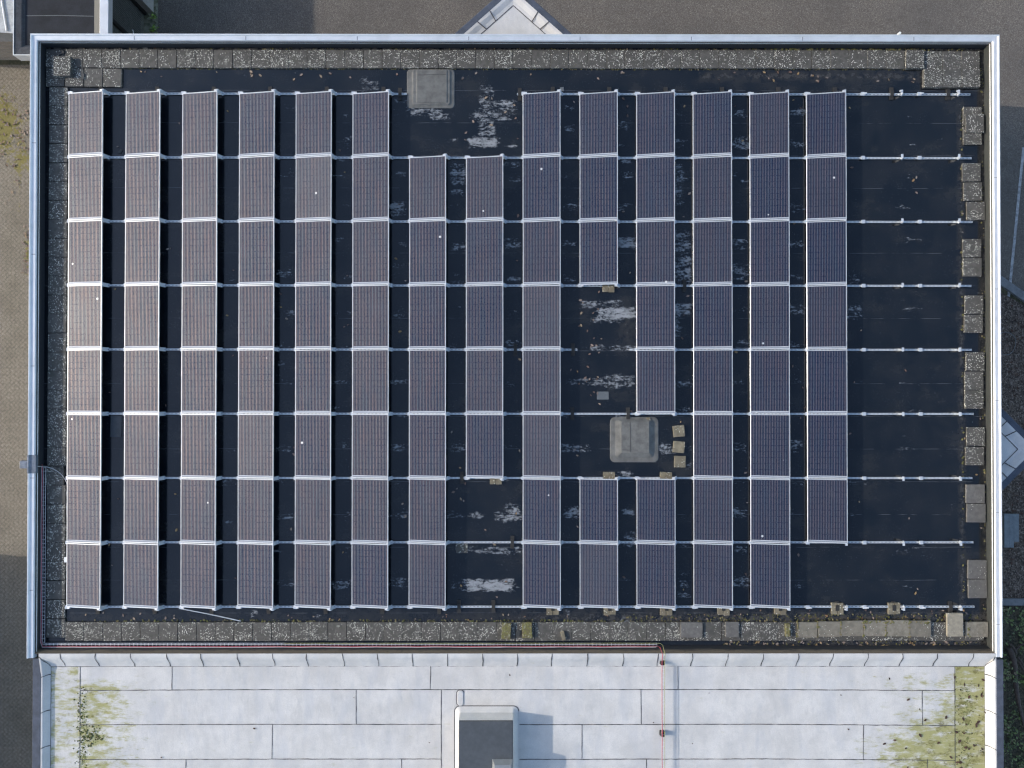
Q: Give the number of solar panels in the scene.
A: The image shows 103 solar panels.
